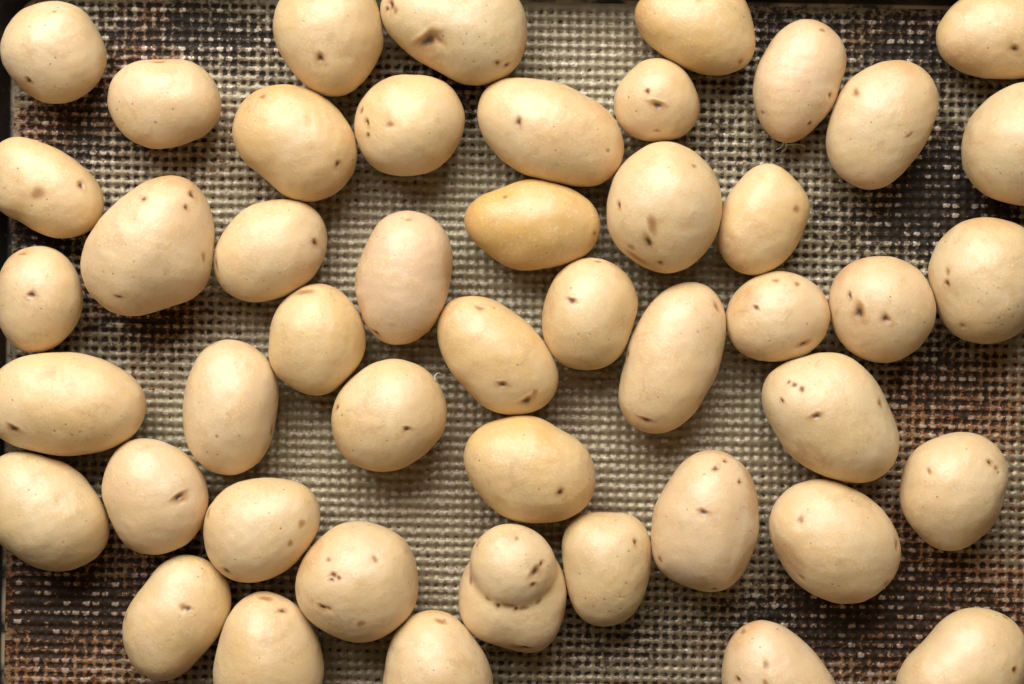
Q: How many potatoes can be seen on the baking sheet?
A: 47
